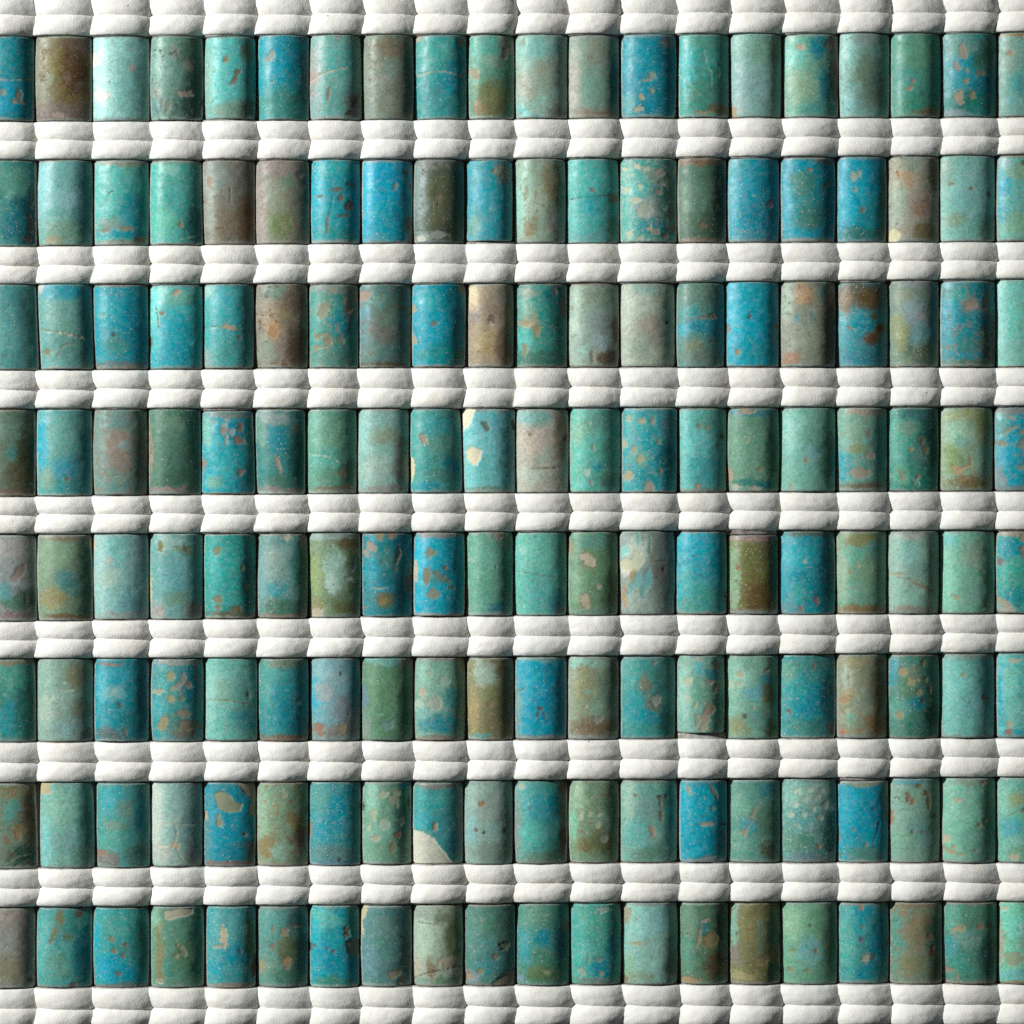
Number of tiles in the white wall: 160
